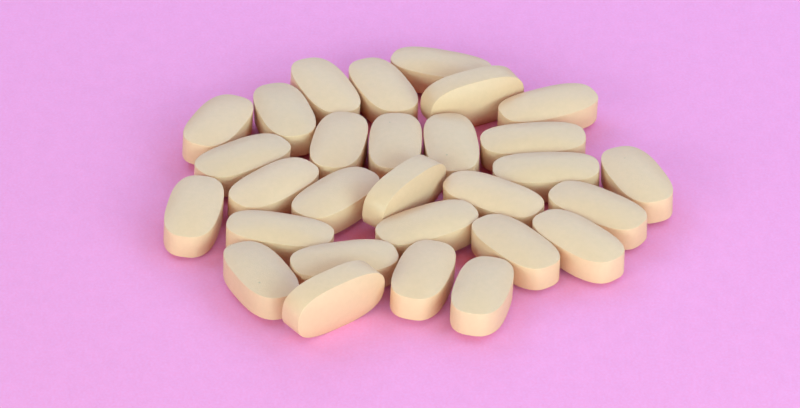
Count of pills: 29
